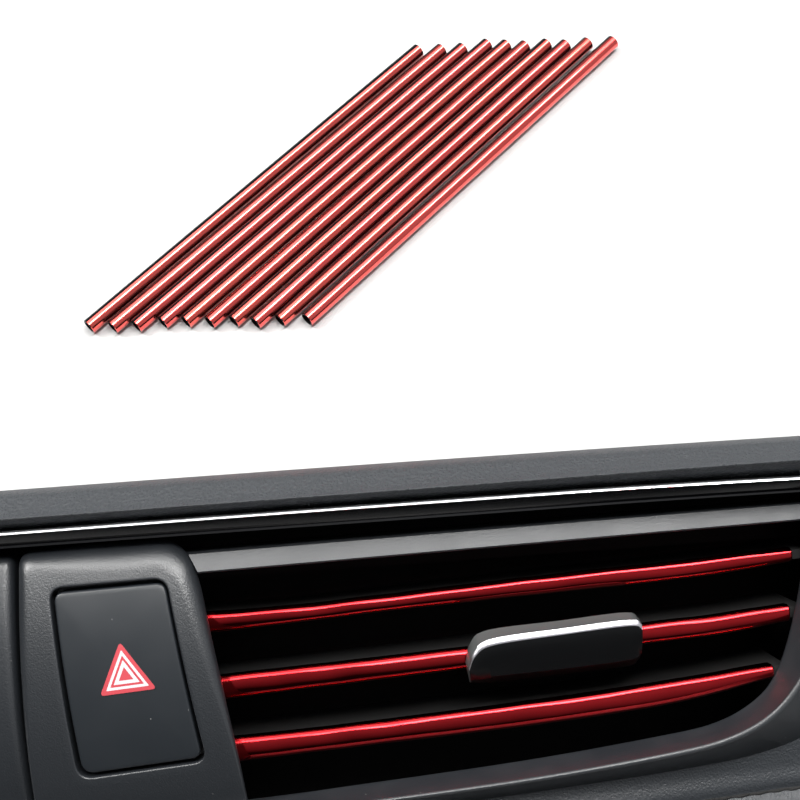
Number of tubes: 10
